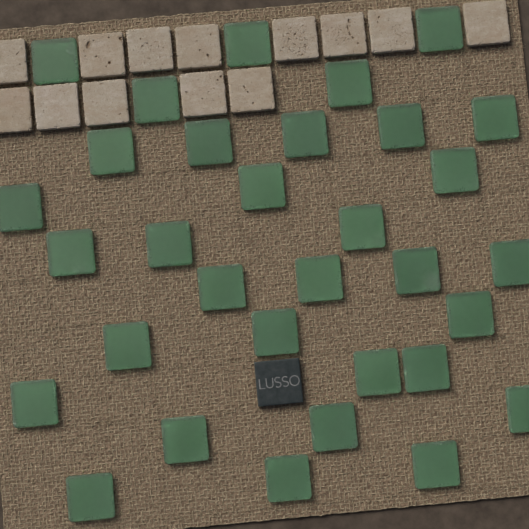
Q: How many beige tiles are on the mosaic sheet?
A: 13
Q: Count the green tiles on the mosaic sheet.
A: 32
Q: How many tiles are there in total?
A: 45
